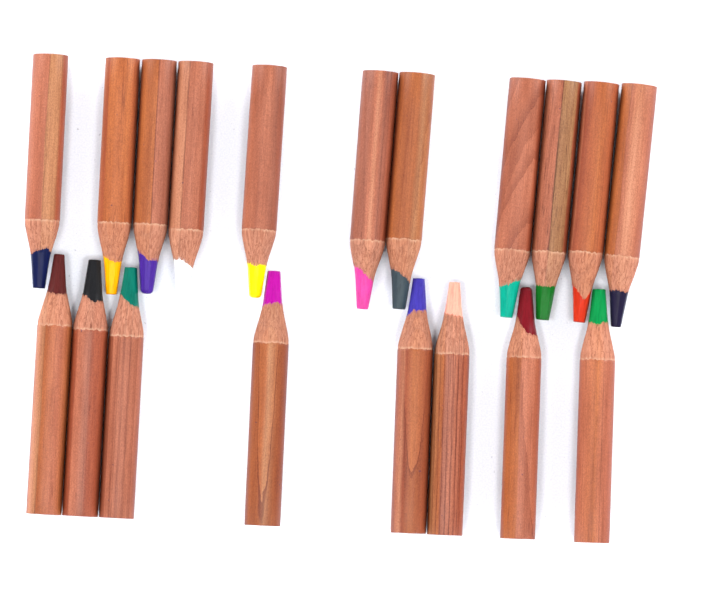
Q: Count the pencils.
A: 19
